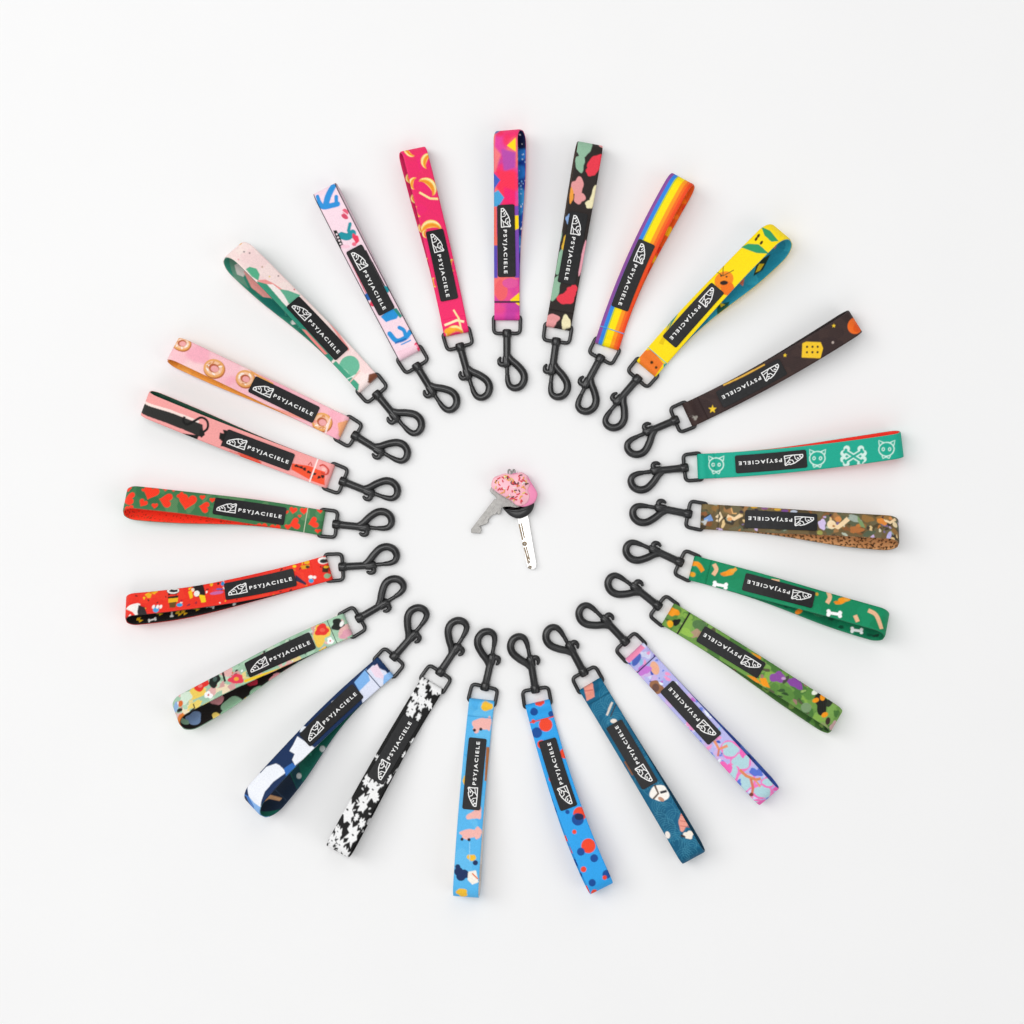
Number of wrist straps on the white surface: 23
